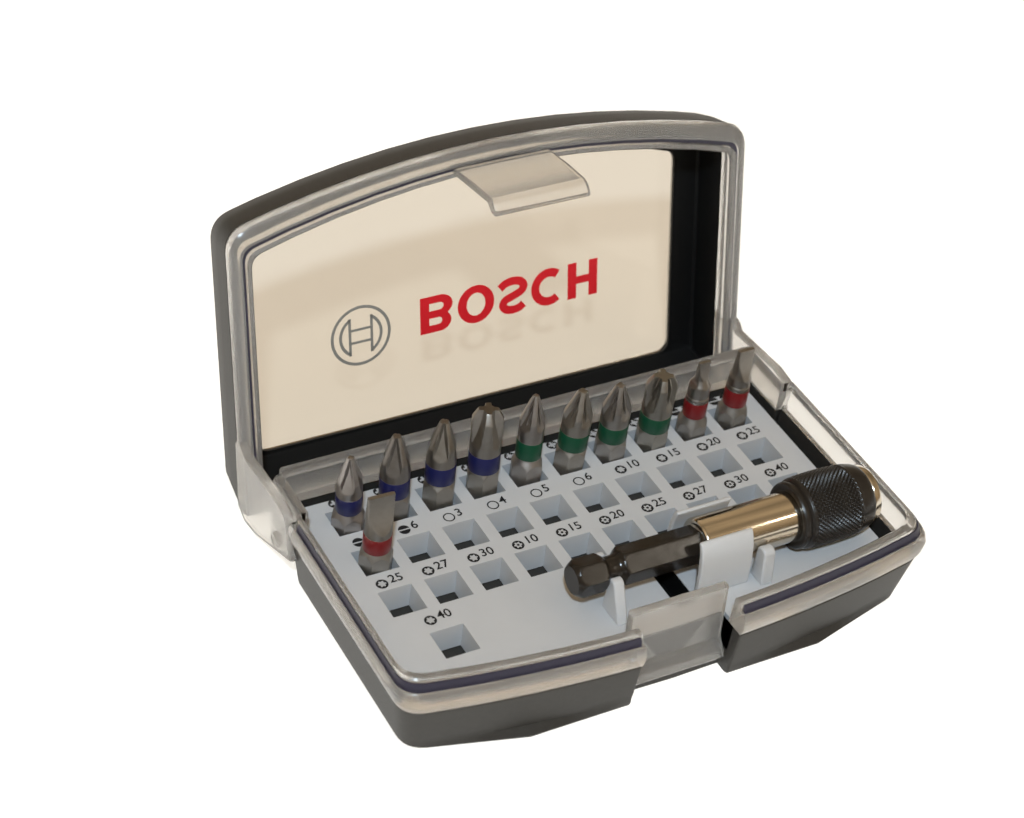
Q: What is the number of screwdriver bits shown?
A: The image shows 11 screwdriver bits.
